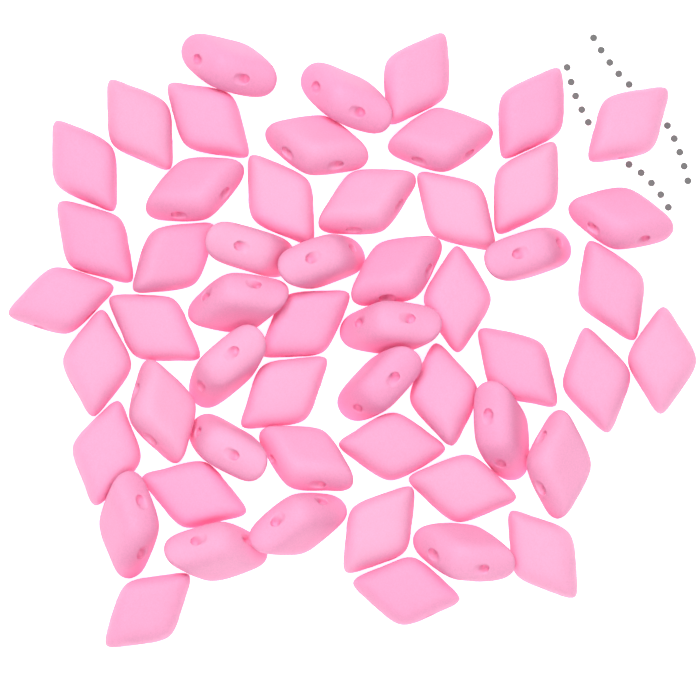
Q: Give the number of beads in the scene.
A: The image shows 54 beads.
